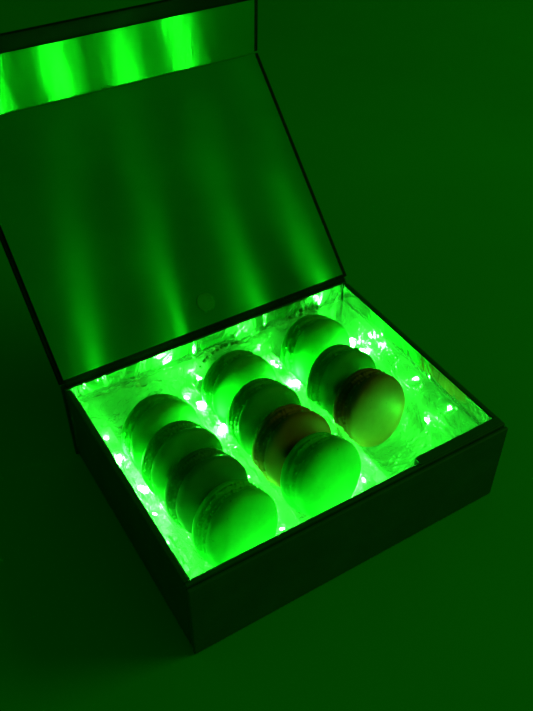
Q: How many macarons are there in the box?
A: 11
